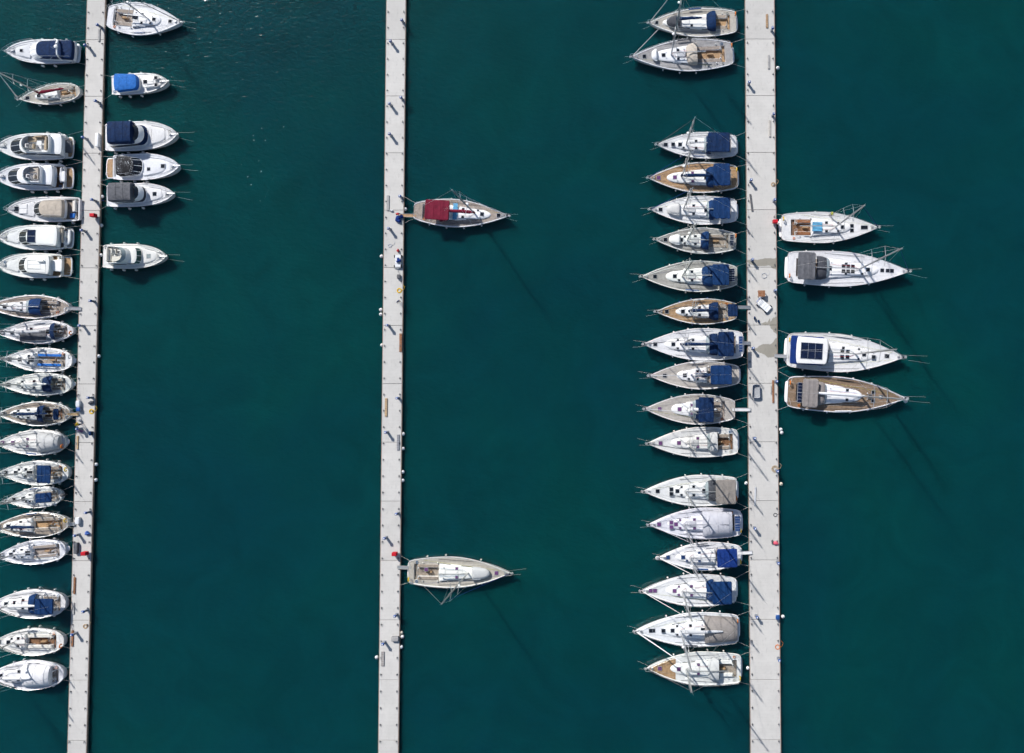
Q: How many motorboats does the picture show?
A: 11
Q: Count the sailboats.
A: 39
